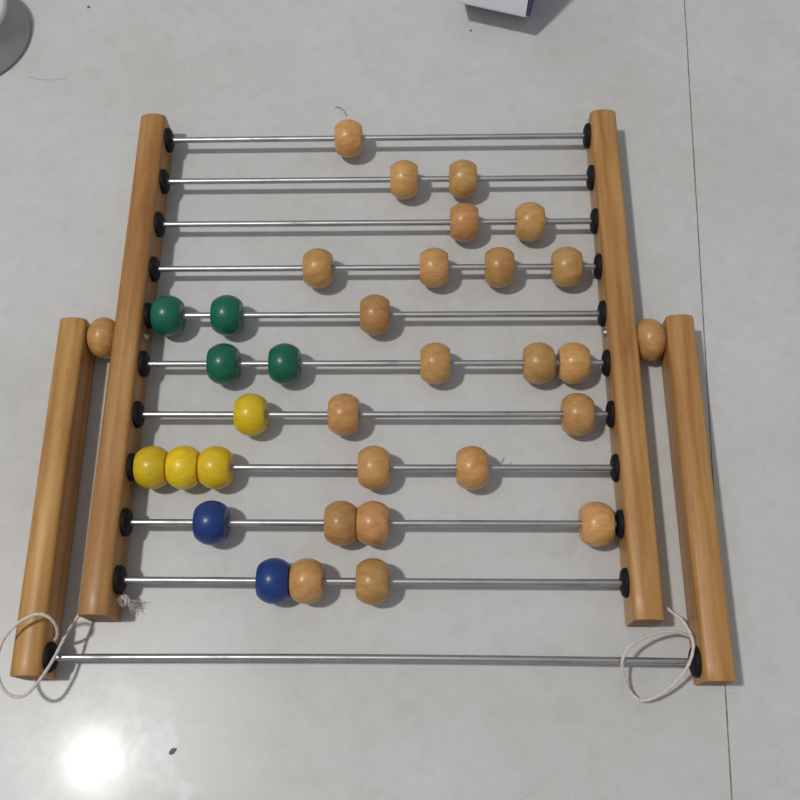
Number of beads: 32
